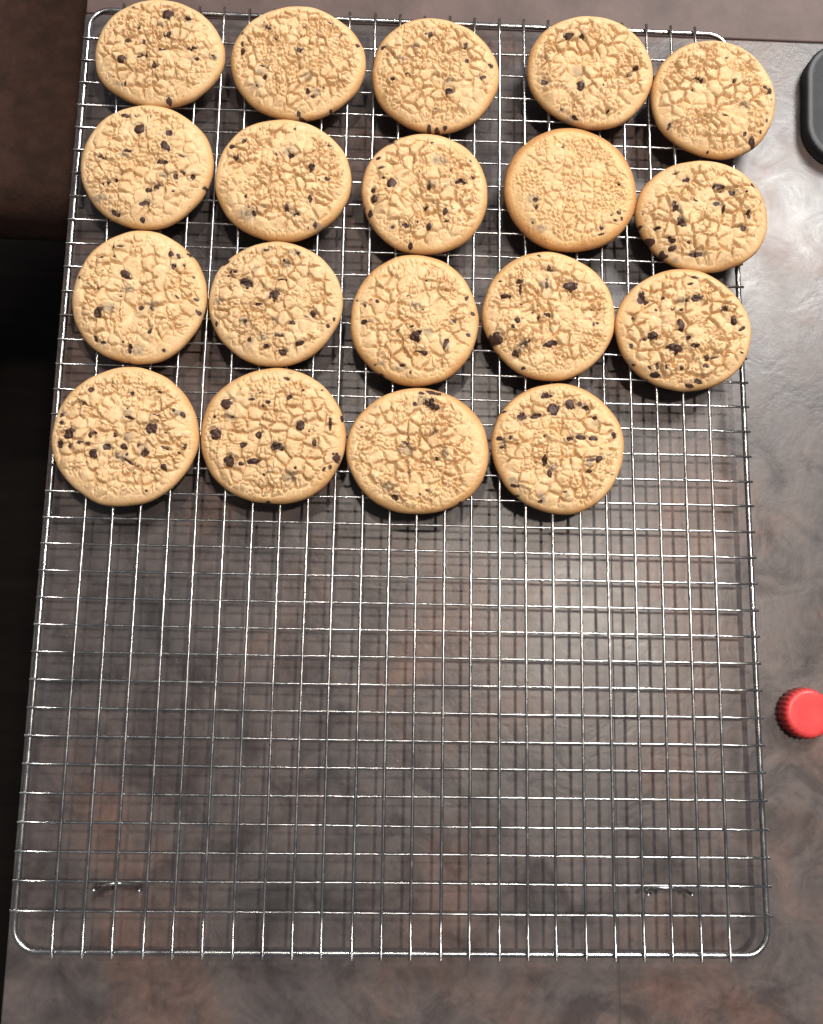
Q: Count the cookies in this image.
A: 19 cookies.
